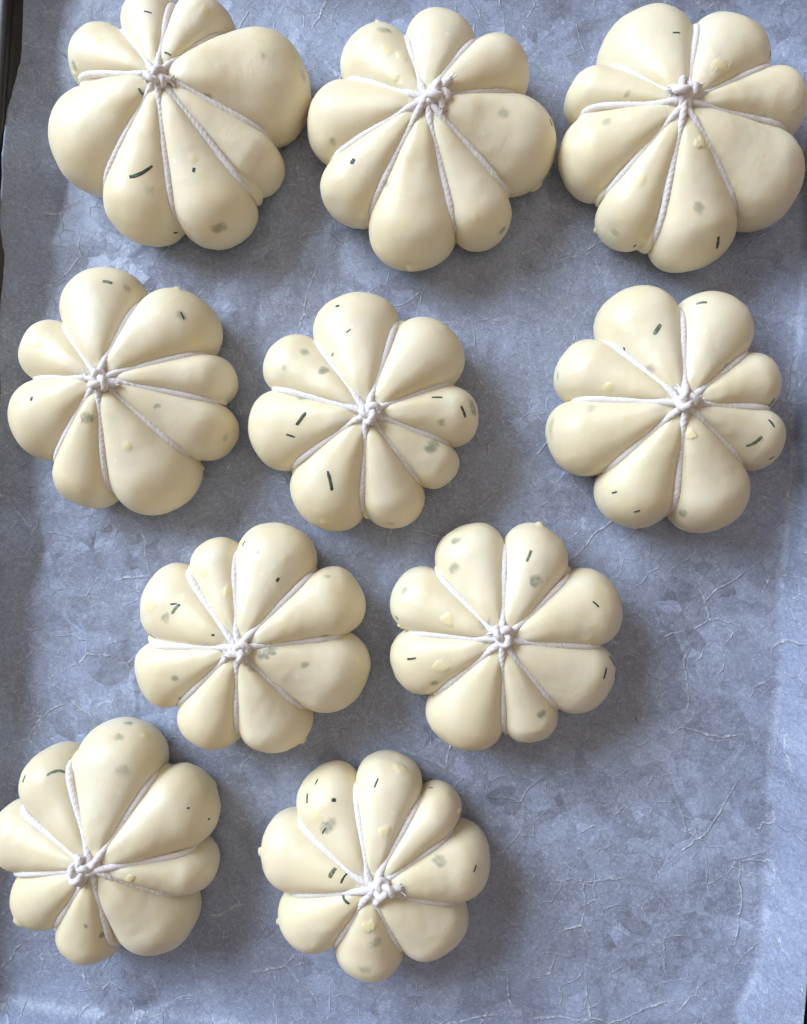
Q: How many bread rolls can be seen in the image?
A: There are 10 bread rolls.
